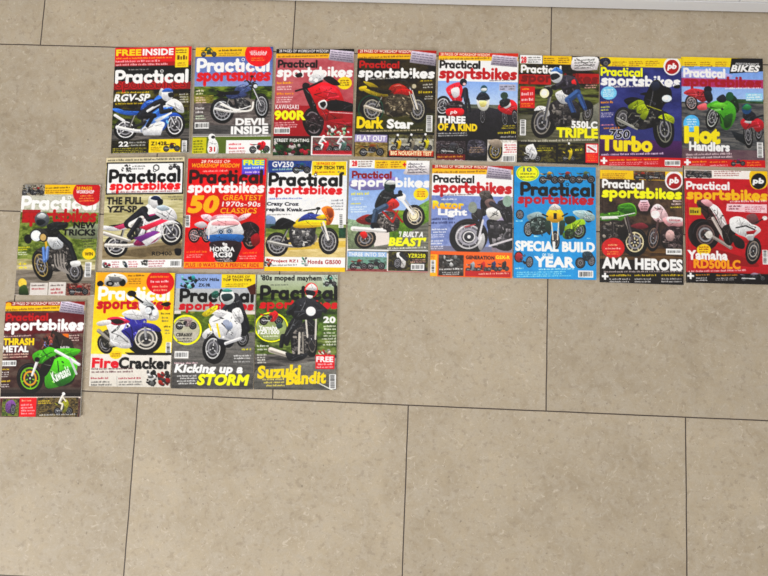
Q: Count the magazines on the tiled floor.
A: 21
